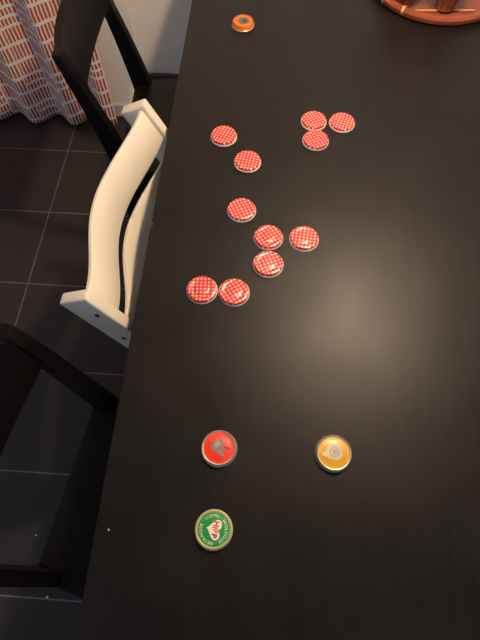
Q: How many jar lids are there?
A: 15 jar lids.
